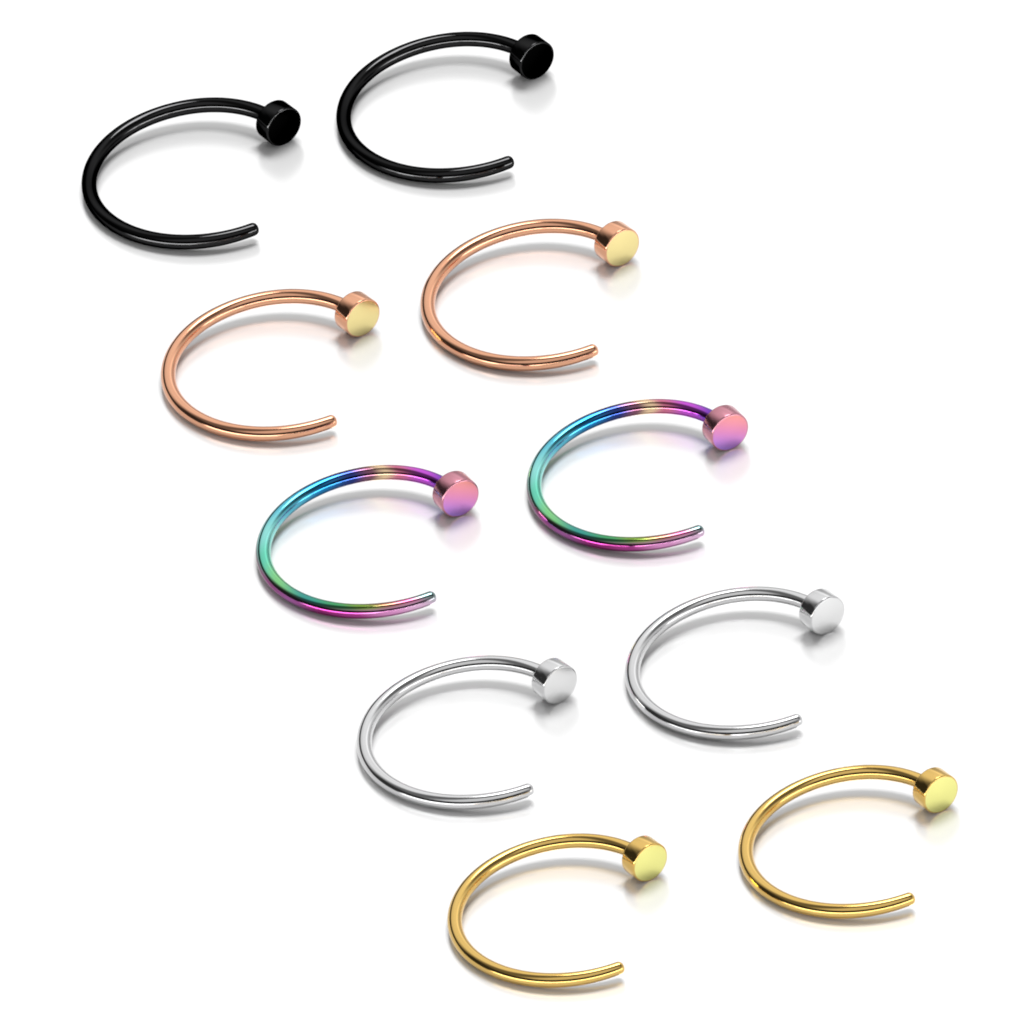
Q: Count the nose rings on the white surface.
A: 10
